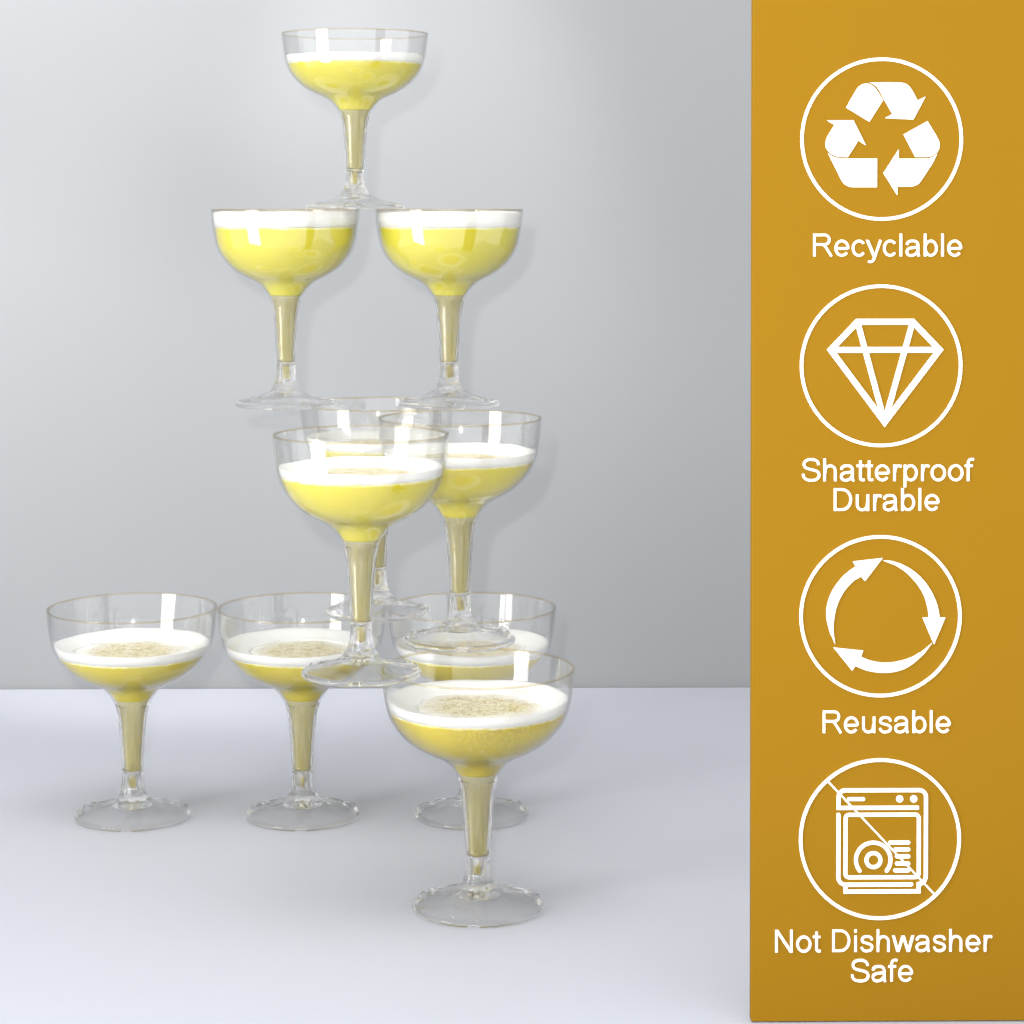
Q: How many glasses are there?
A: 10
